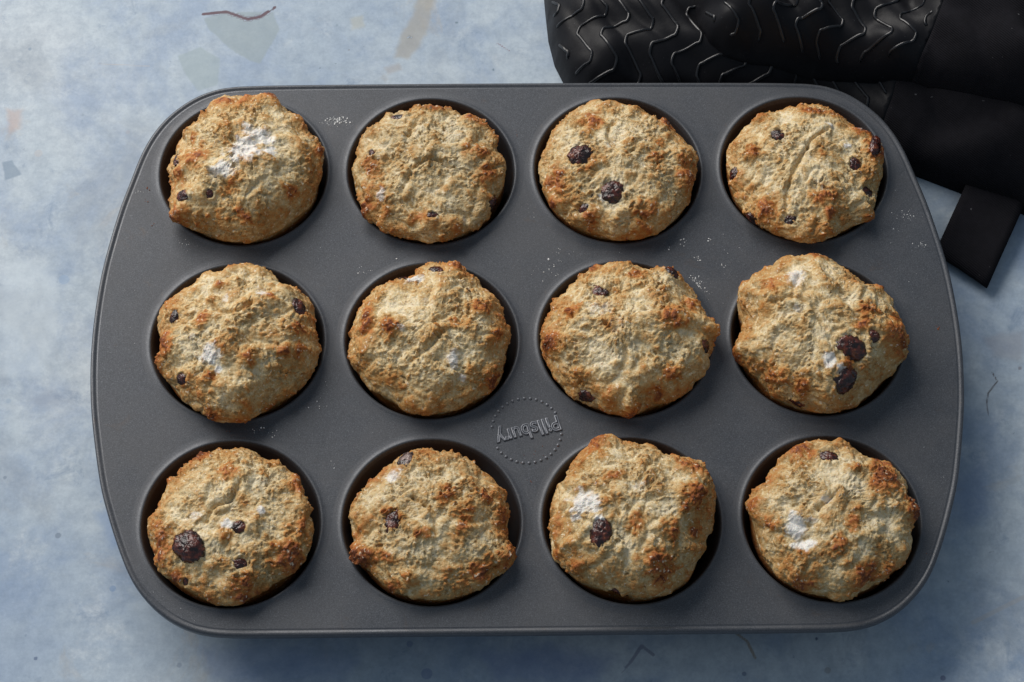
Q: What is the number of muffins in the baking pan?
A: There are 12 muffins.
